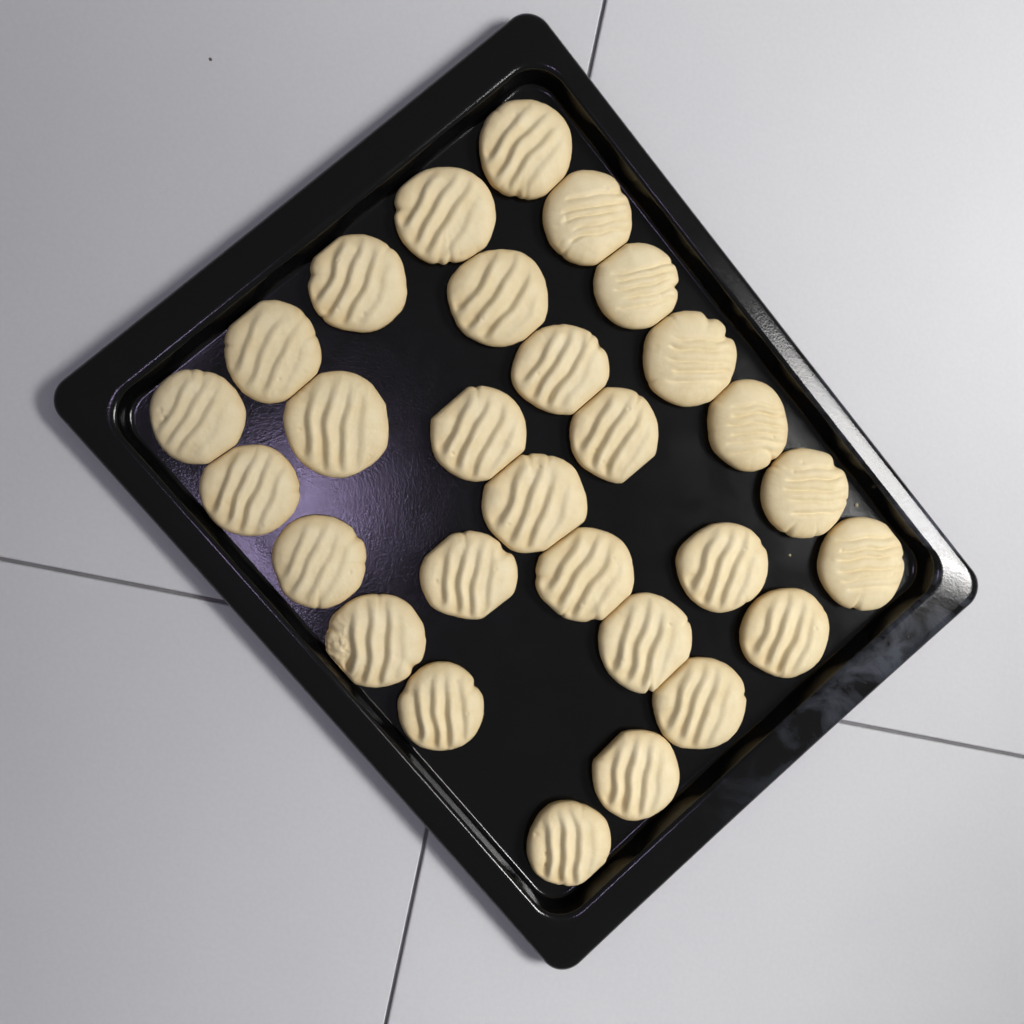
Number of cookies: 29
